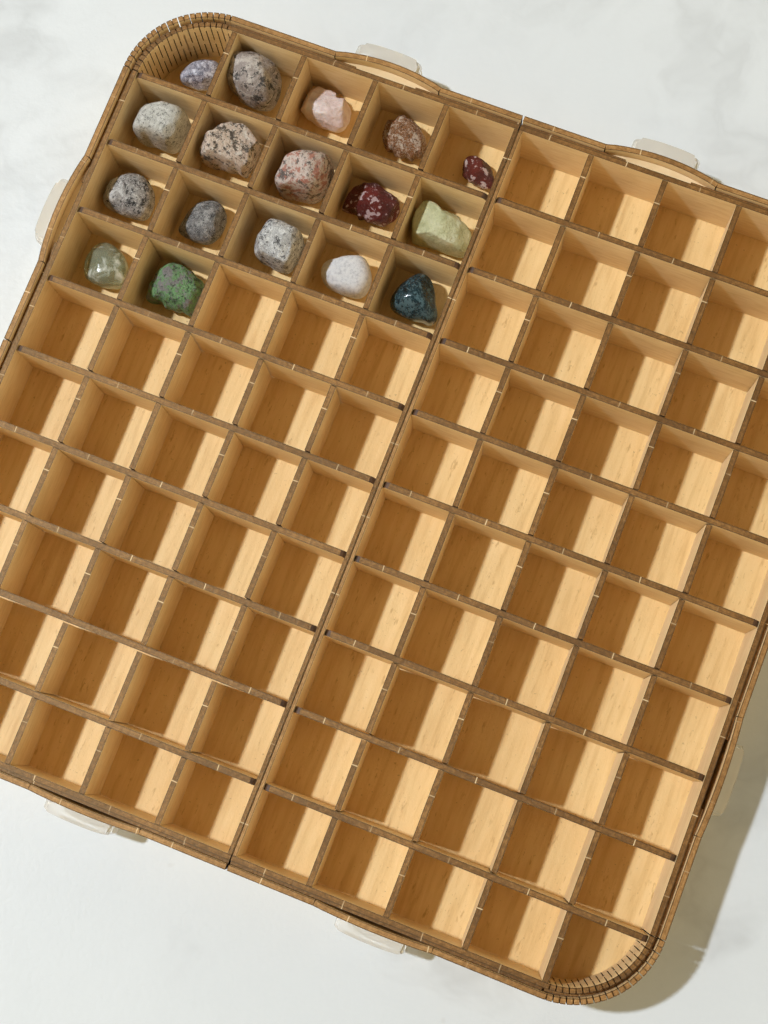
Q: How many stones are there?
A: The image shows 17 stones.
